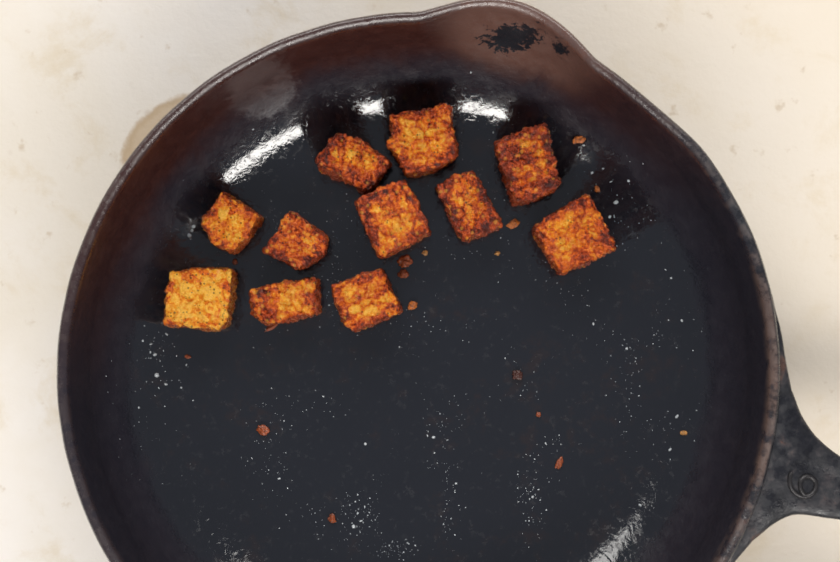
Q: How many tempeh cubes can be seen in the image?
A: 11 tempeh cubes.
